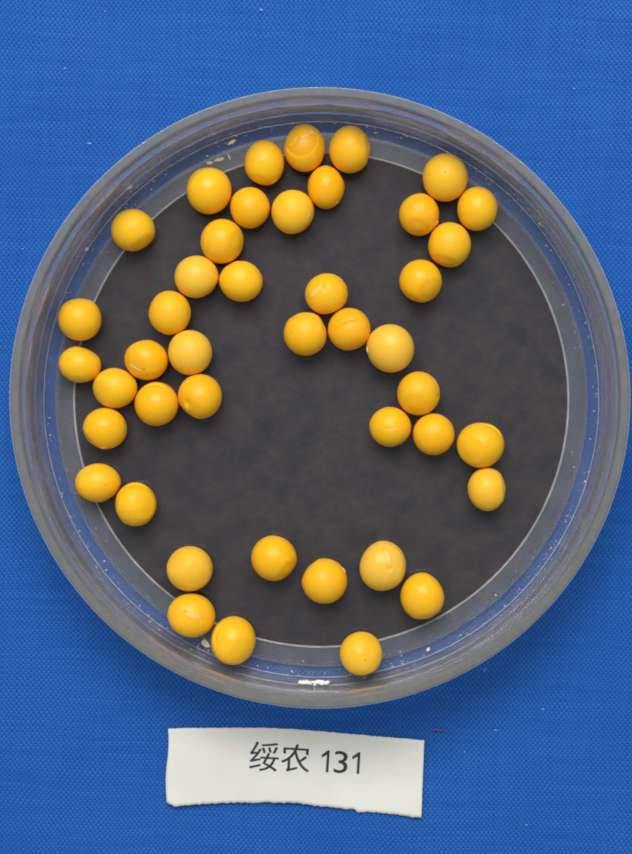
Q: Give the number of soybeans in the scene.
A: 44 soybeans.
